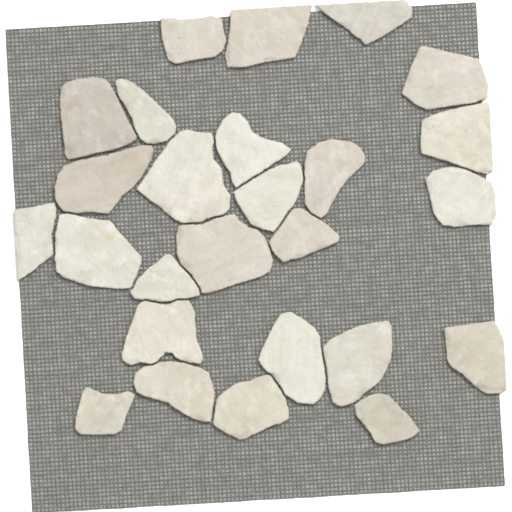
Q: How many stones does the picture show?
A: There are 26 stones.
